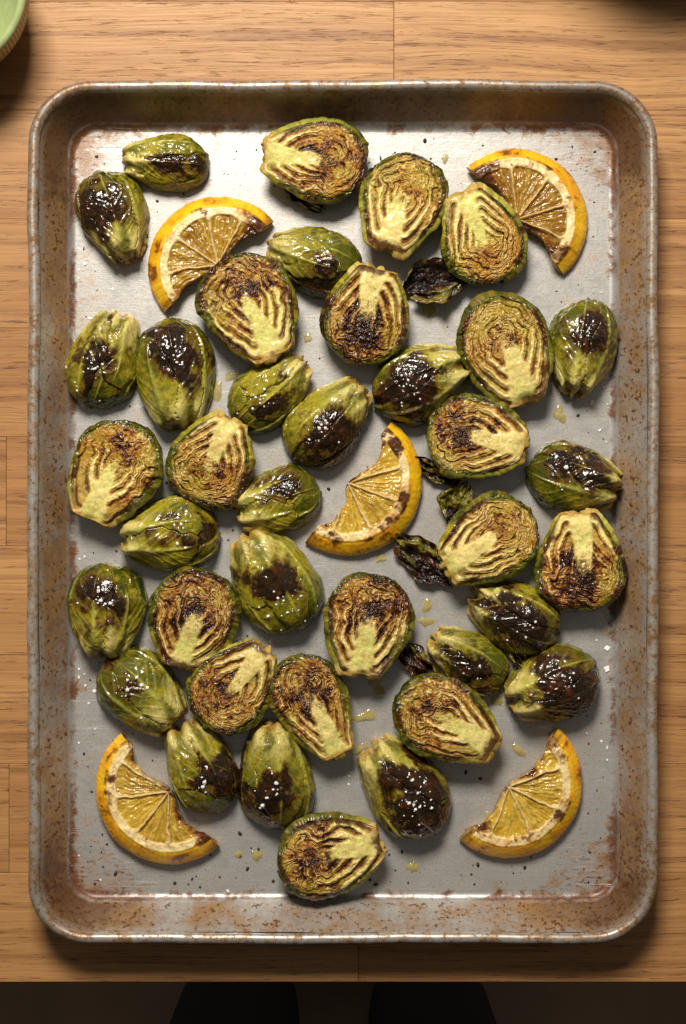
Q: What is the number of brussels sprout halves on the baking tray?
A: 38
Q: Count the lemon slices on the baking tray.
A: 5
